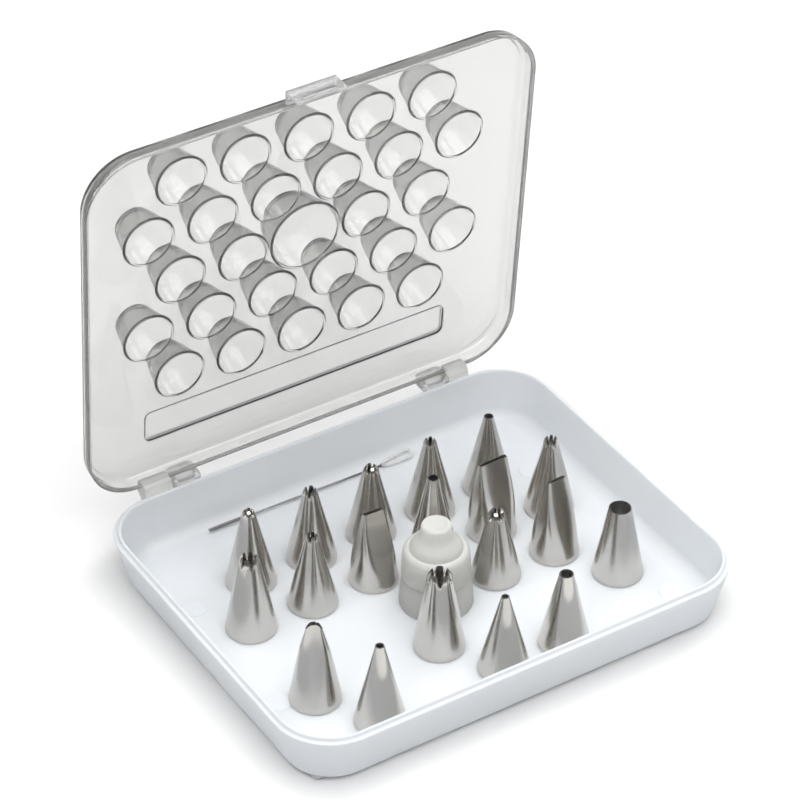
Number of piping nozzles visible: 19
